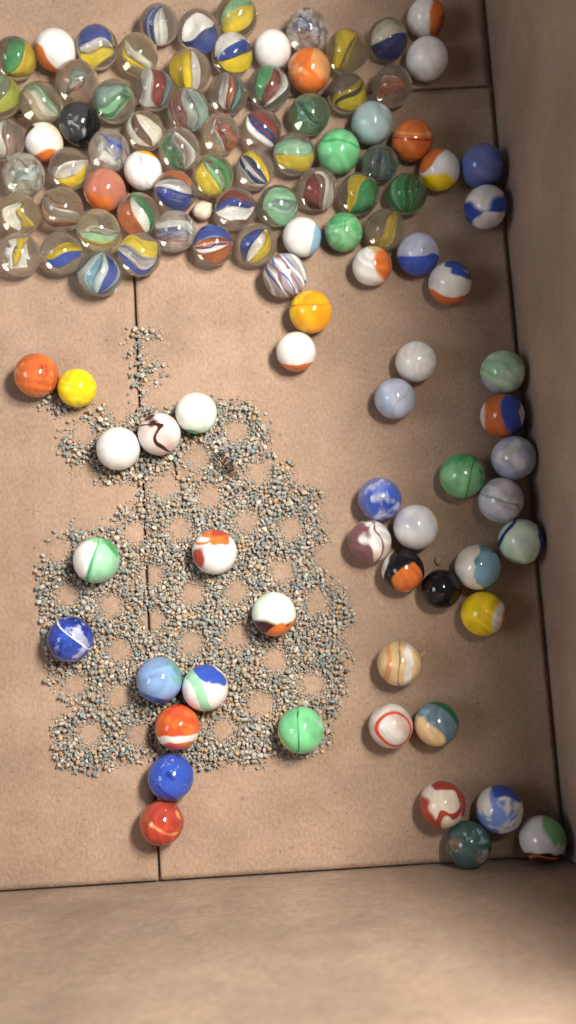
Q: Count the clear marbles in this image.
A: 52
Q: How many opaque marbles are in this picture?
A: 60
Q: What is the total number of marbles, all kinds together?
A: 112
